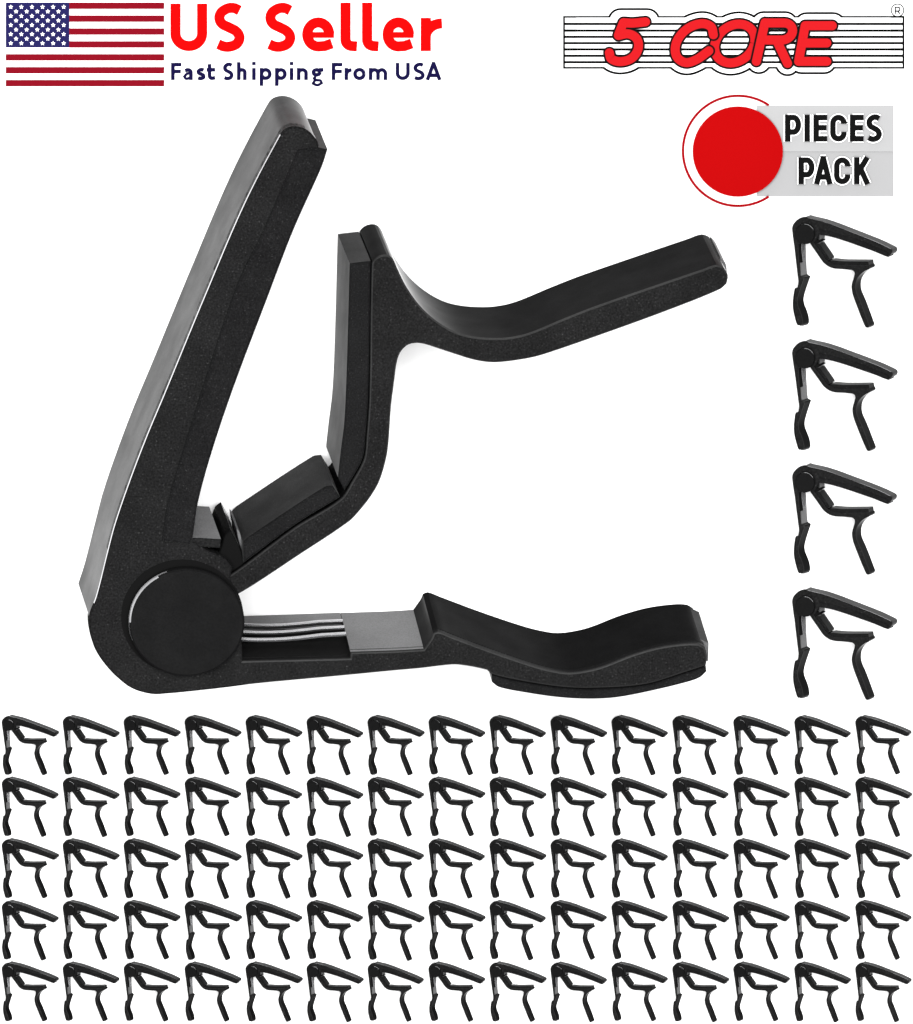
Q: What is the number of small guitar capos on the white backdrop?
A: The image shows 75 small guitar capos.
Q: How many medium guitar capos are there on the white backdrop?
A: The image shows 4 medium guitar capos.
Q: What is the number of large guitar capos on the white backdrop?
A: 1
